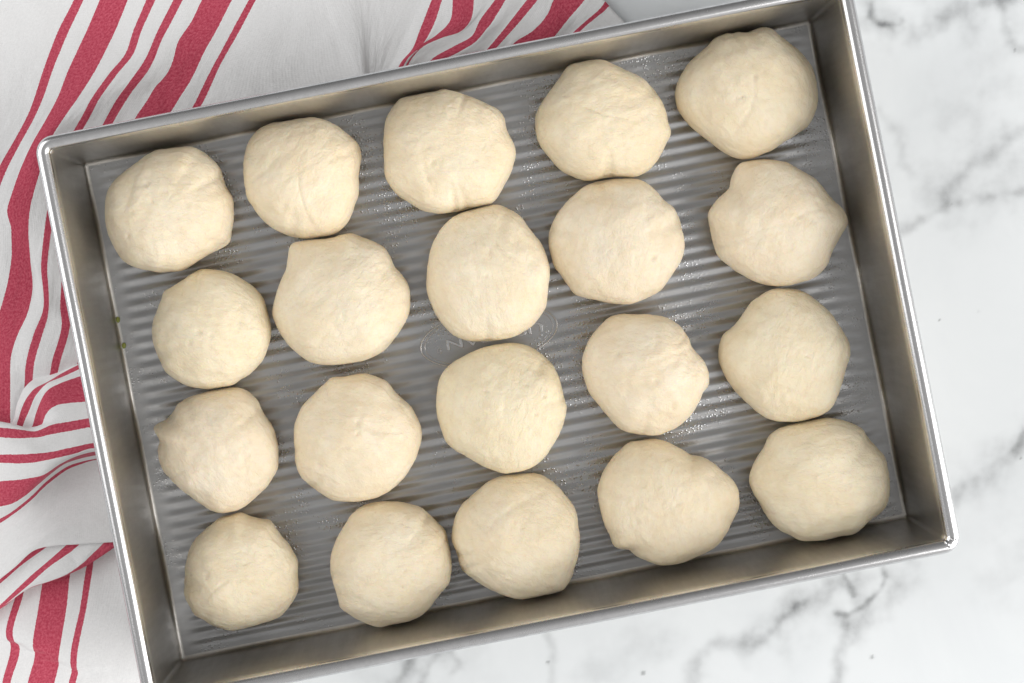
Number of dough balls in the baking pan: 20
